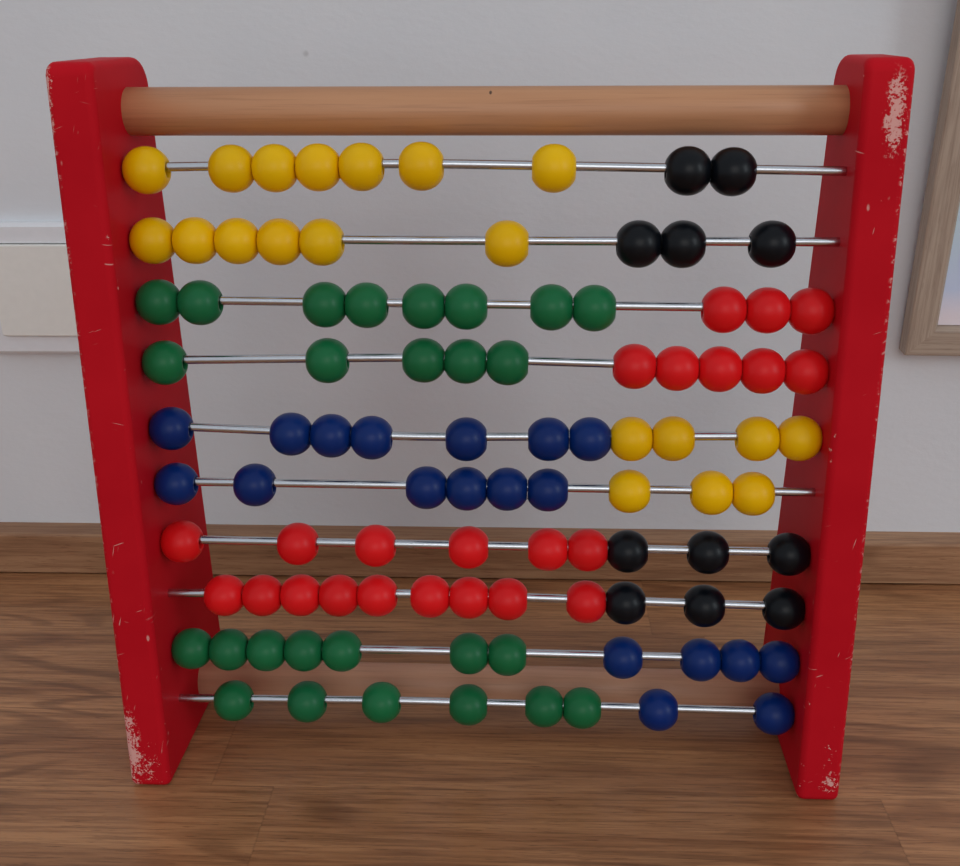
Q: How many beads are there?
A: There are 99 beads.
